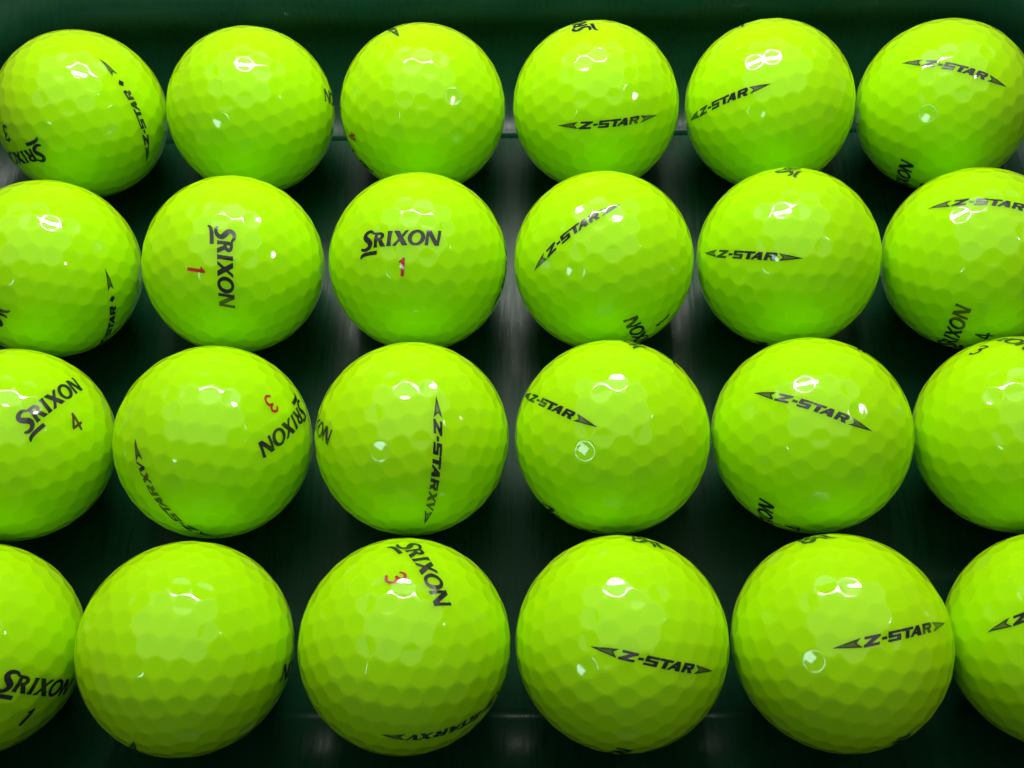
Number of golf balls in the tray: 24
